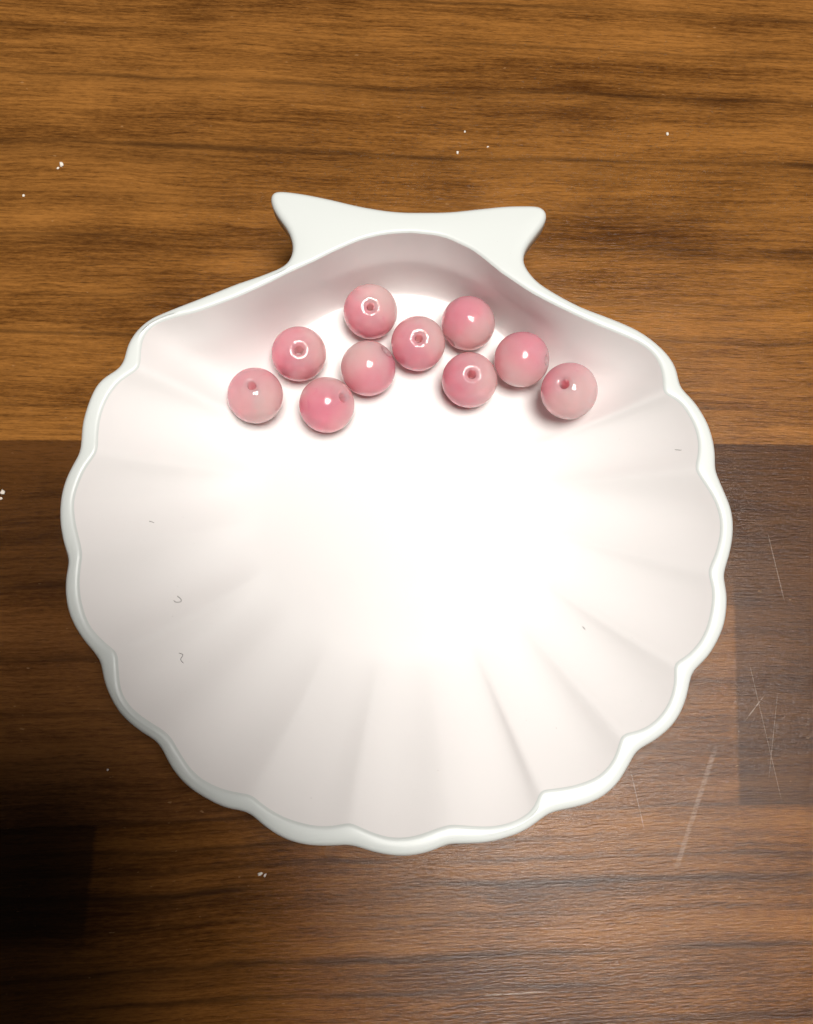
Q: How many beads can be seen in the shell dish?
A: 10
